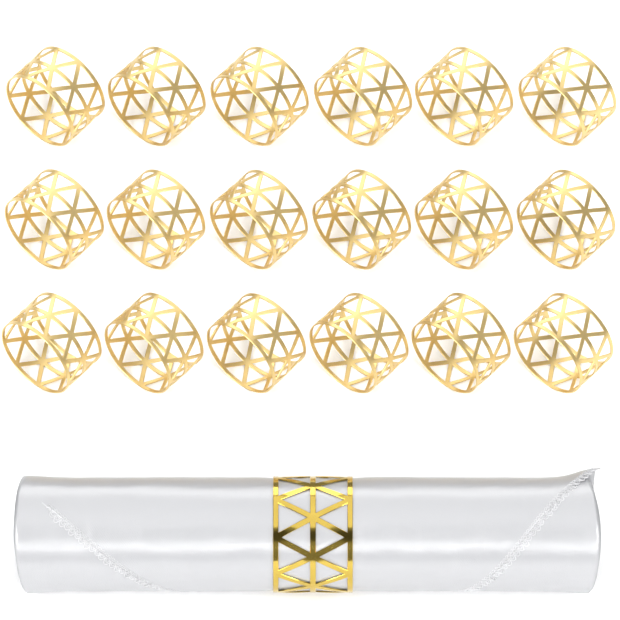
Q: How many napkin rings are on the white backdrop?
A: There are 19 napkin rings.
